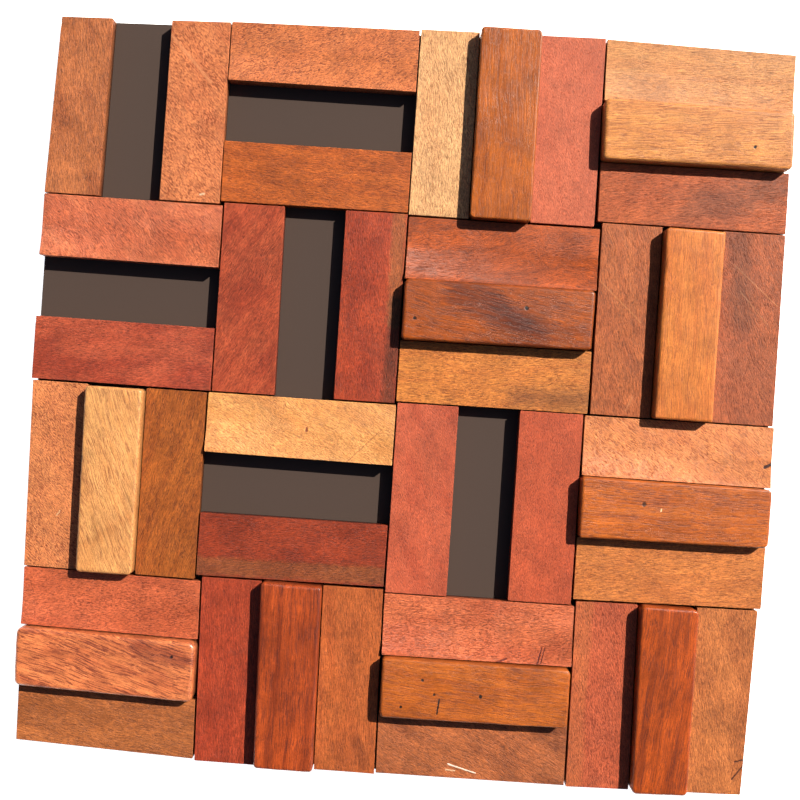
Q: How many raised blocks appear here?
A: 10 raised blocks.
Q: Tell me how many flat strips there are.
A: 32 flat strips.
